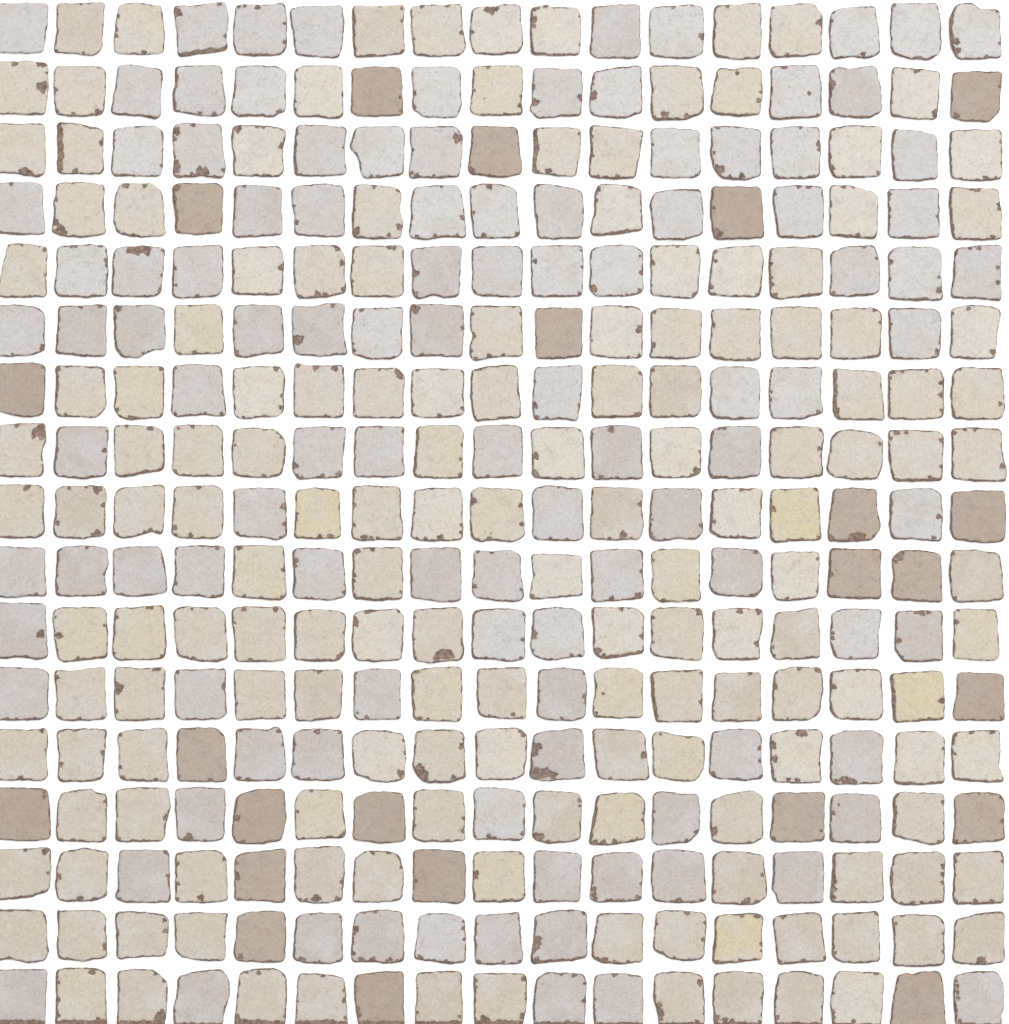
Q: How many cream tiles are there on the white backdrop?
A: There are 157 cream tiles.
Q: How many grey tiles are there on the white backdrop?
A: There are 109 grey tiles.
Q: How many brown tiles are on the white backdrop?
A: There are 23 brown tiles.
